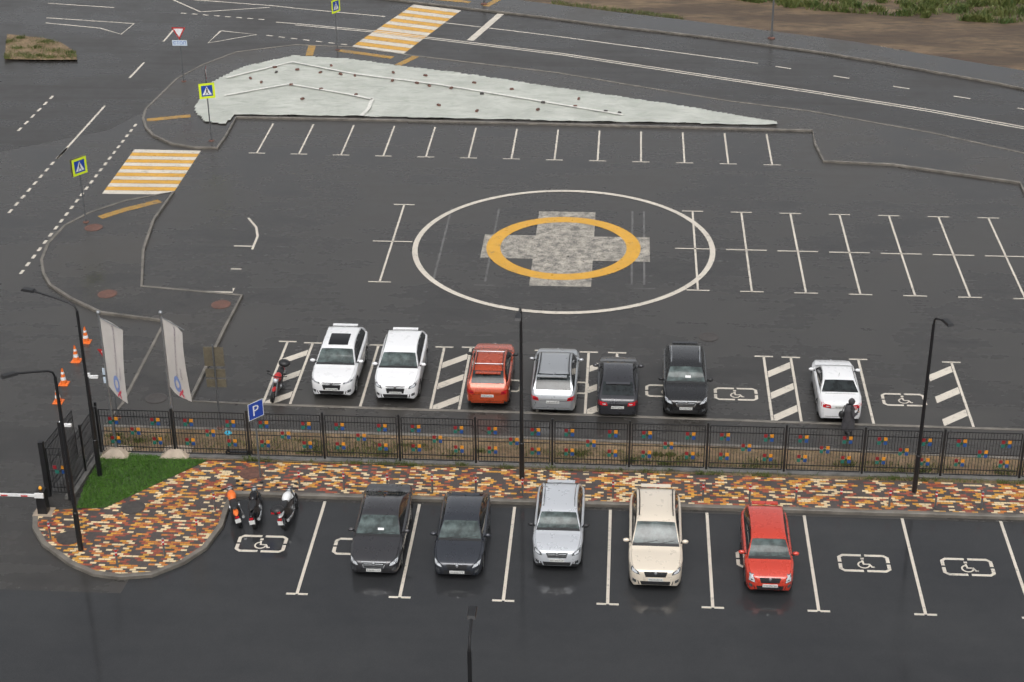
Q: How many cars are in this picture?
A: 12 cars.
